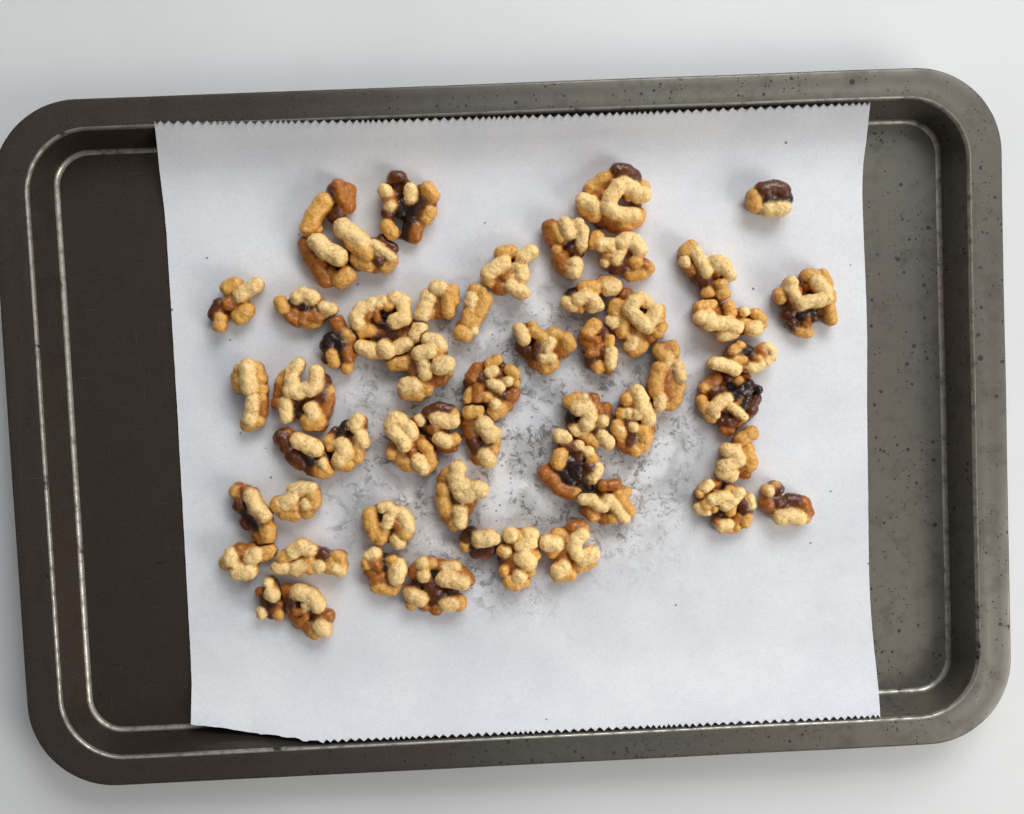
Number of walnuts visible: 54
